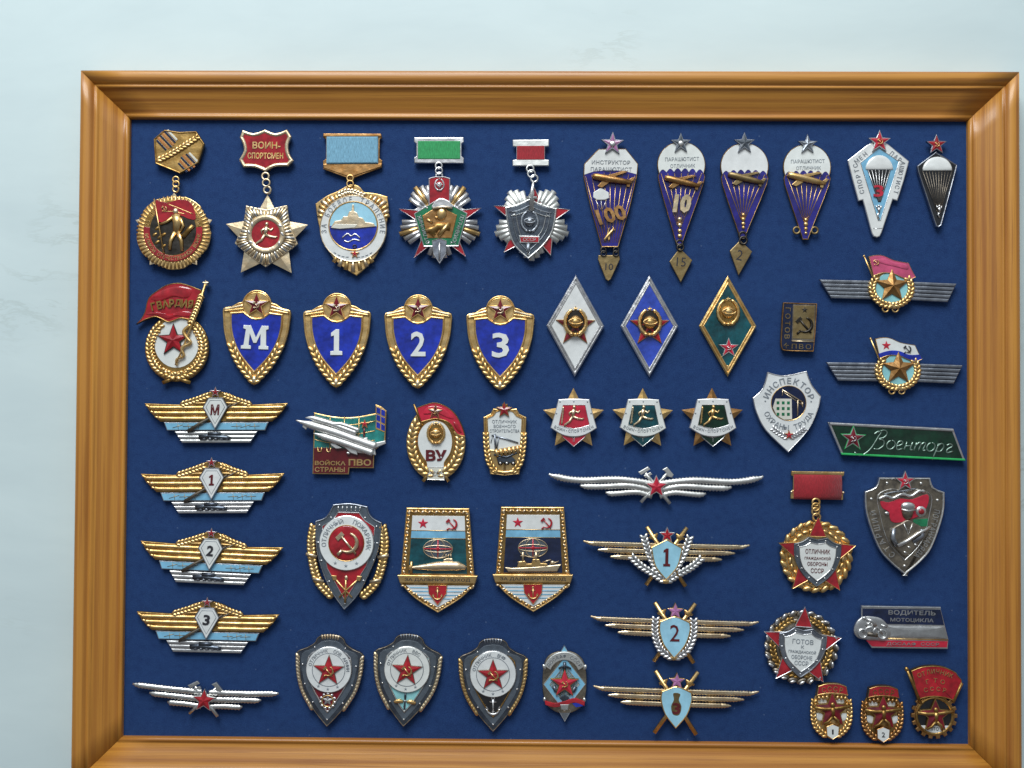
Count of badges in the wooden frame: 53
